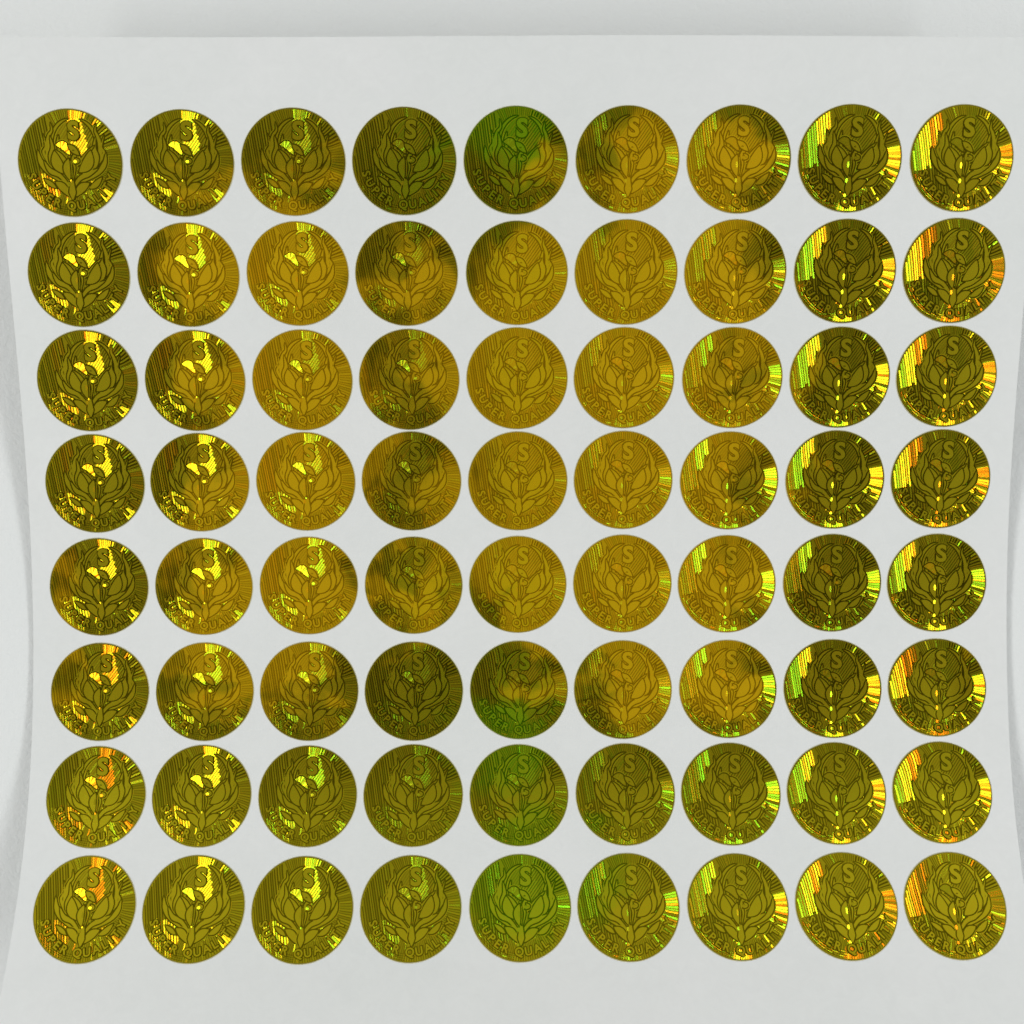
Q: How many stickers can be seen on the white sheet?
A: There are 72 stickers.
